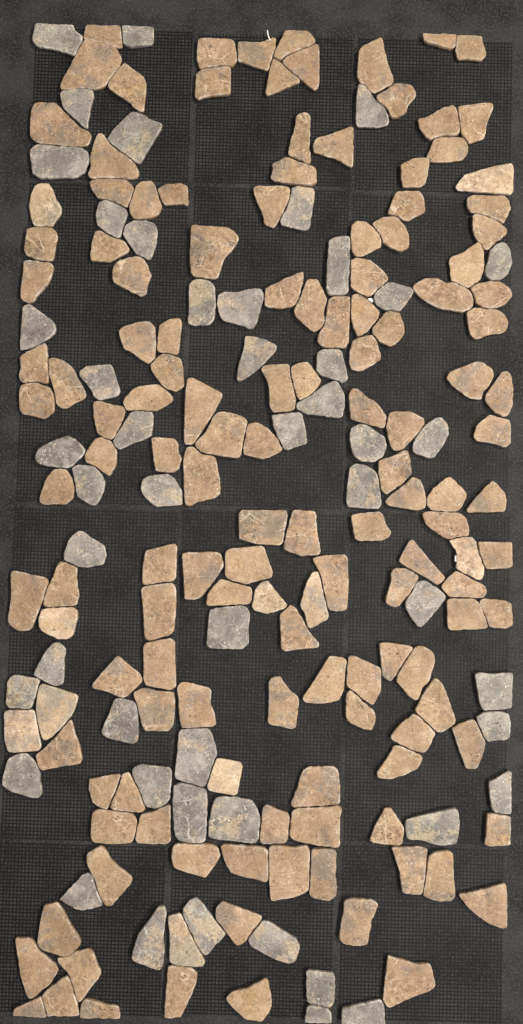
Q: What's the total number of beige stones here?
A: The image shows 10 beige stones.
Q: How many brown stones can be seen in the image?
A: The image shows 135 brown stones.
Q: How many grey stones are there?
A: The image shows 49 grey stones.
